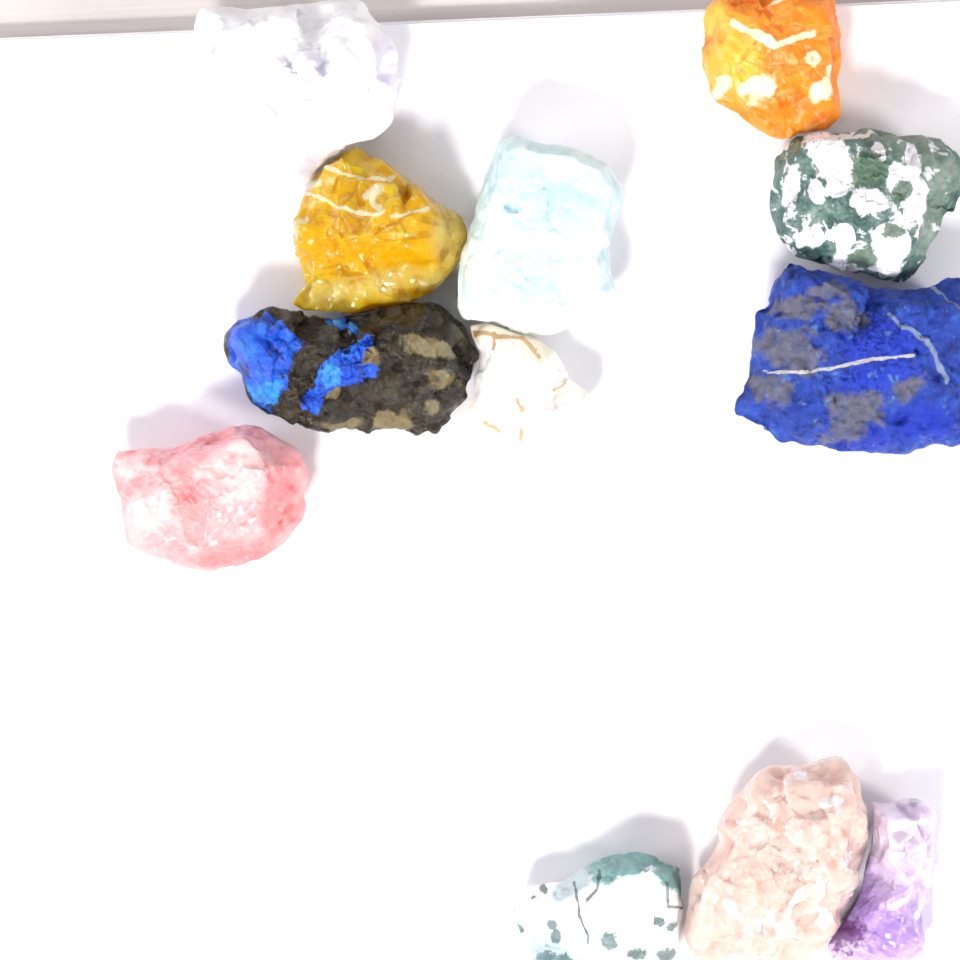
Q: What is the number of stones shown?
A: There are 12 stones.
